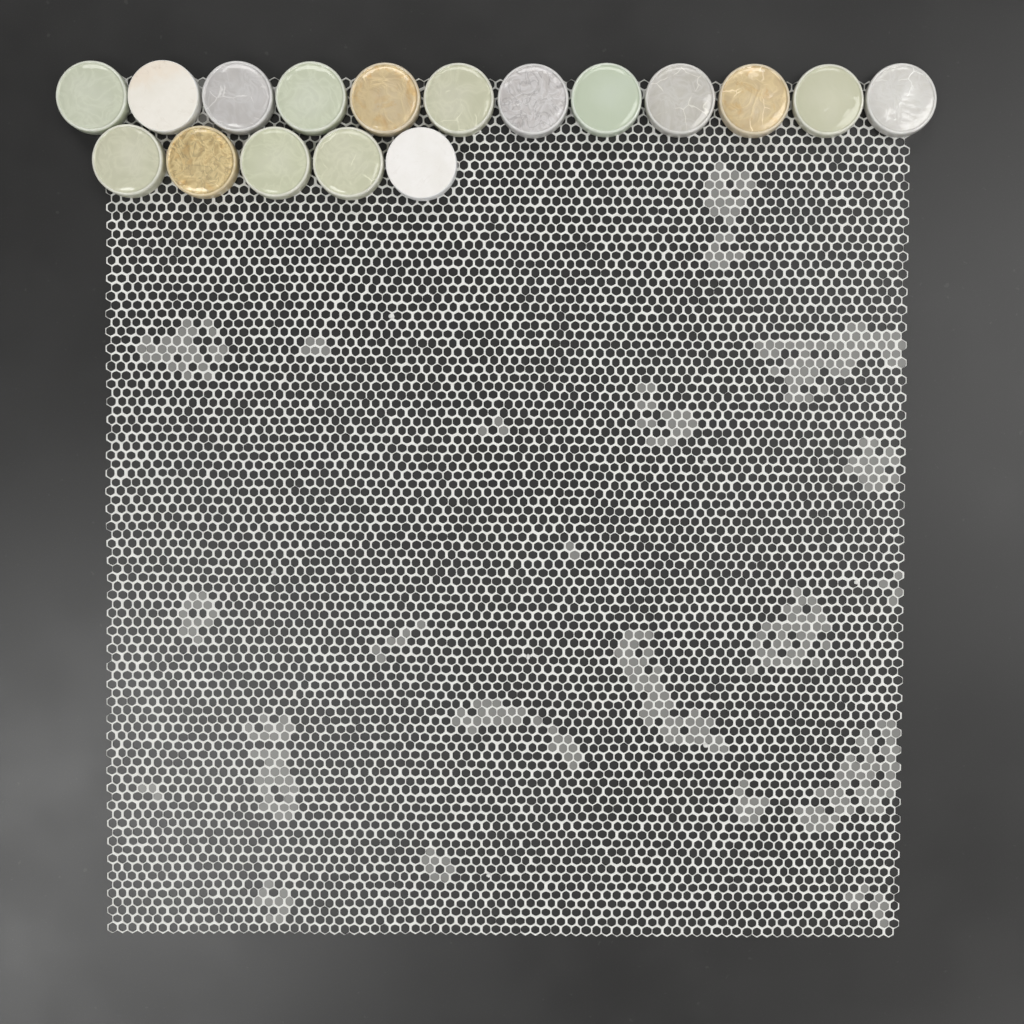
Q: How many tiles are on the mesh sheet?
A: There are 17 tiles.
